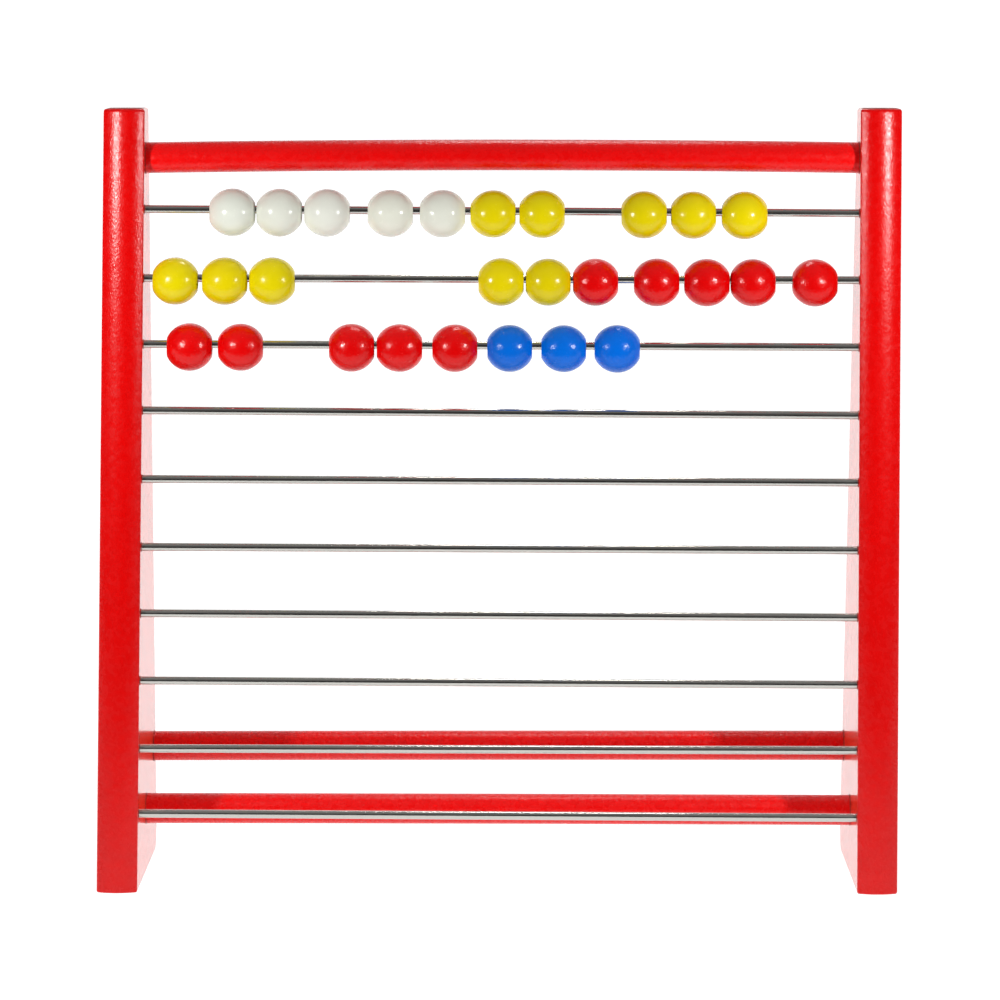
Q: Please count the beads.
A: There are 28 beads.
